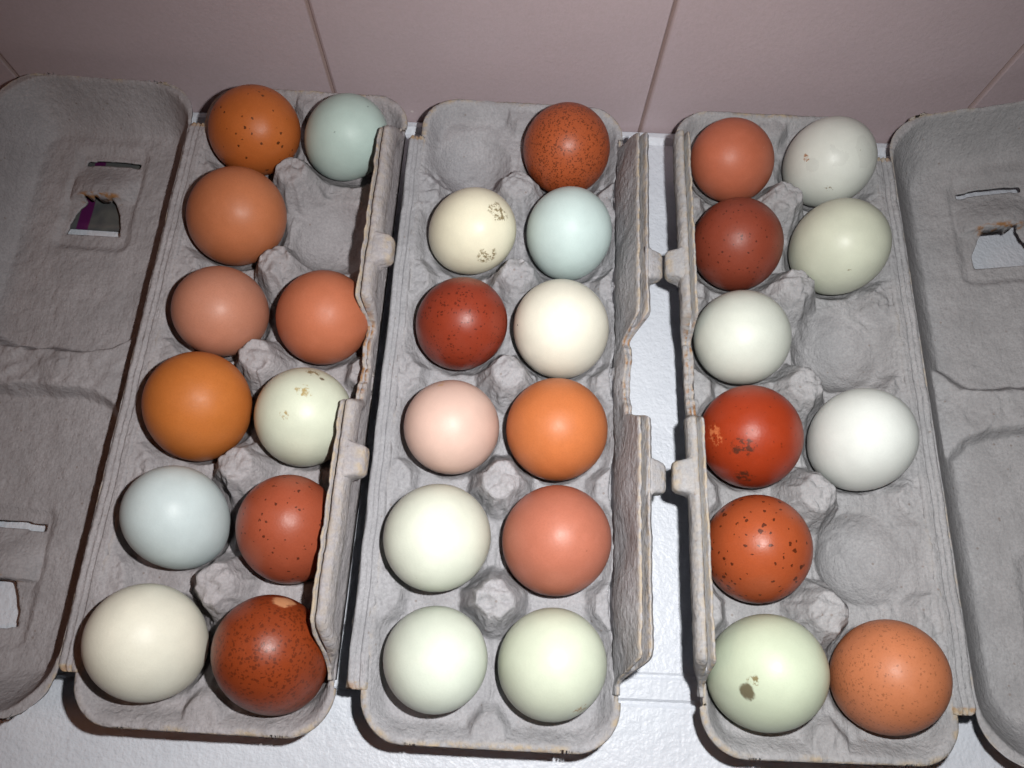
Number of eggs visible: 32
